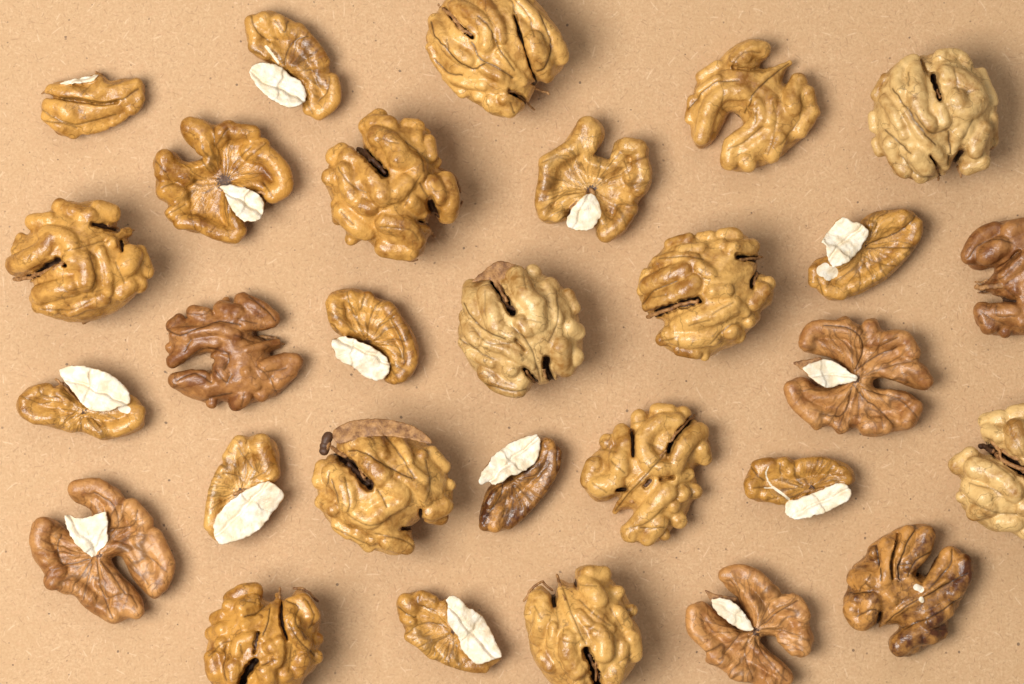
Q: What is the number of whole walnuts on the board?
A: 10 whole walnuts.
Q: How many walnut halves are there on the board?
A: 10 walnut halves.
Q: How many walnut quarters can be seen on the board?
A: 9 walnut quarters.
